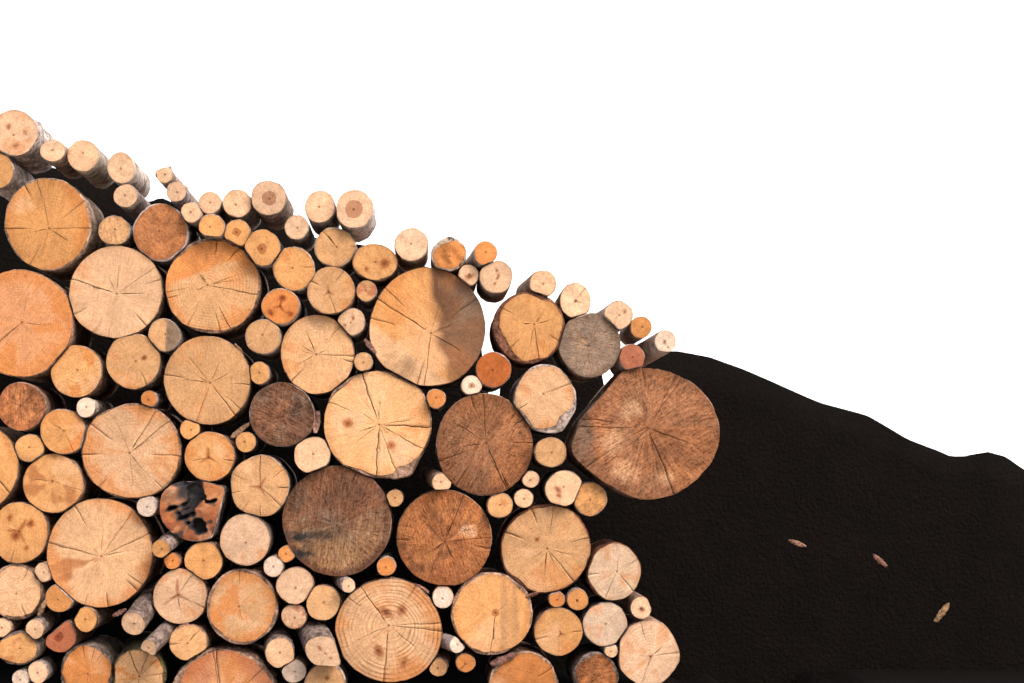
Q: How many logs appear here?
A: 138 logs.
